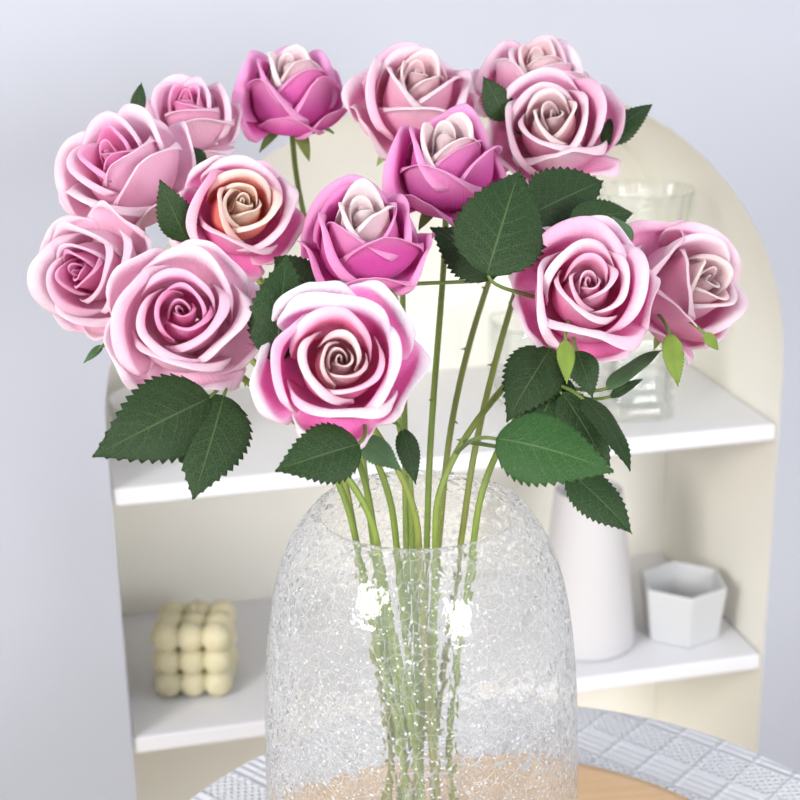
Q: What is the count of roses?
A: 14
